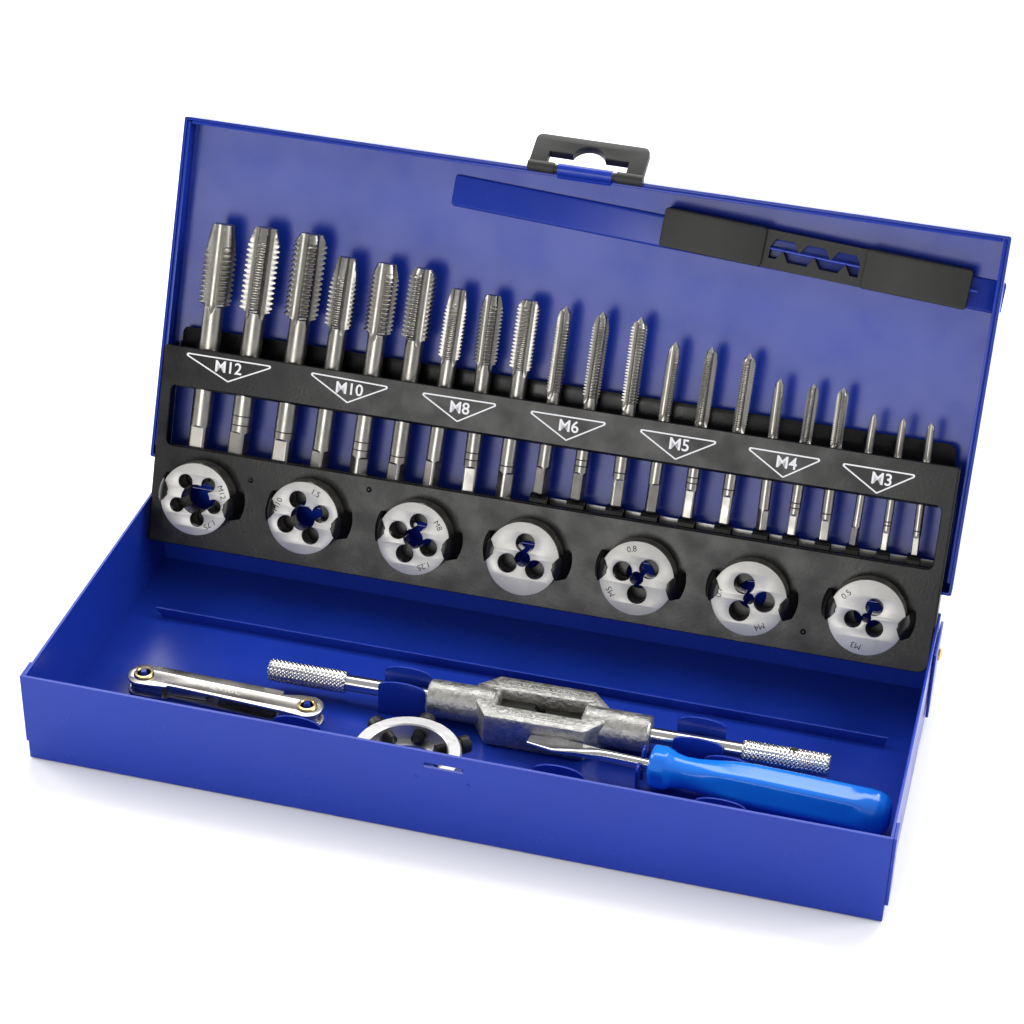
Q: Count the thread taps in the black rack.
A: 21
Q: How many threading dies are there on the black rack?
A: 7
